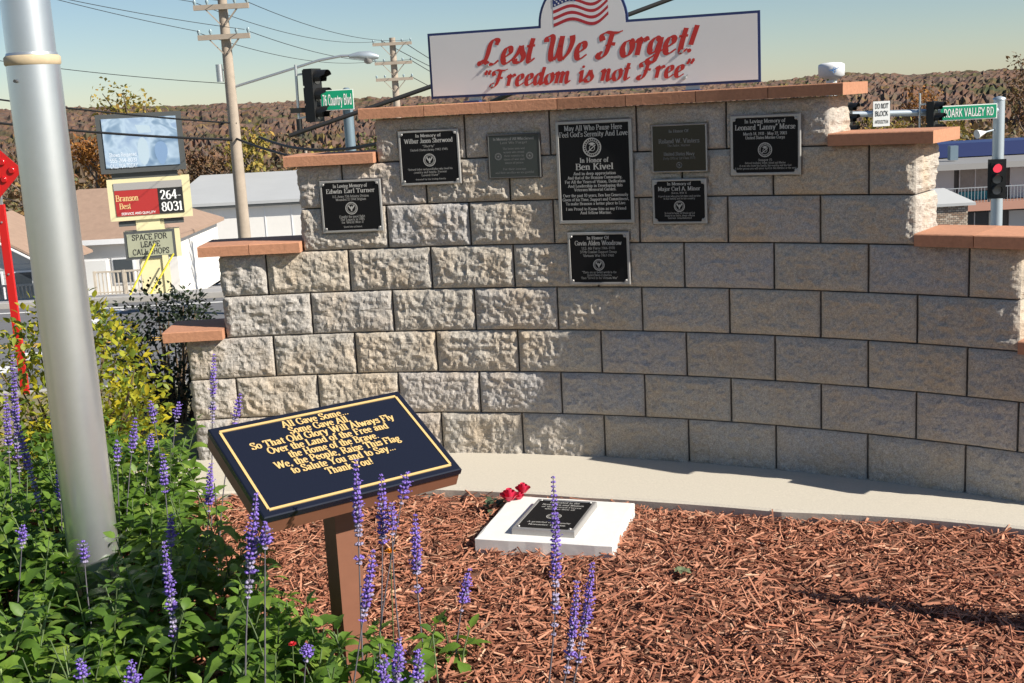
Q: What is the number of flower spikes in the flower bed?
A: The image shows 35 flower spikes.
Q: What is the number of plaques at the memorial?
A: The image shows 10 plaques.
